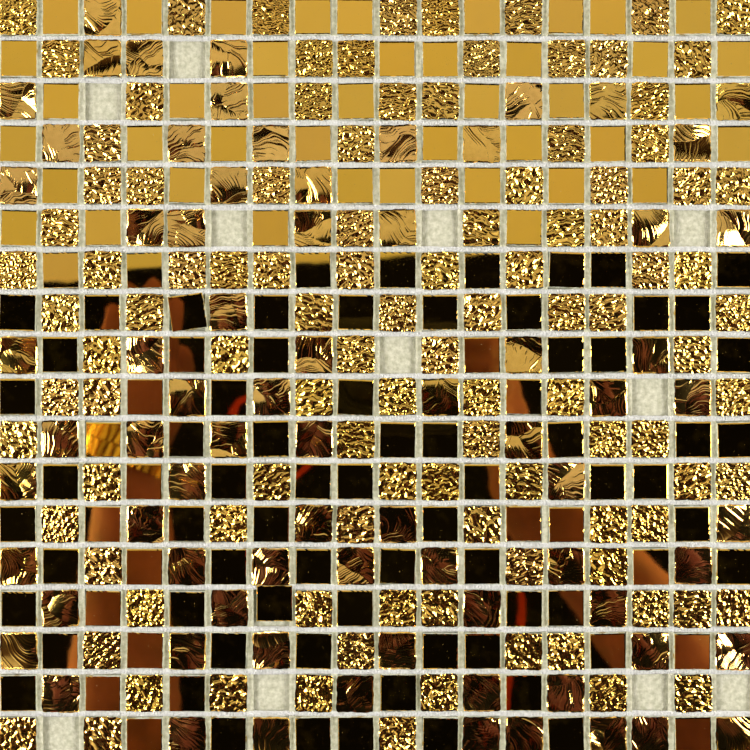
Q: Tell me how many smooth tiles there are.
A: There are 130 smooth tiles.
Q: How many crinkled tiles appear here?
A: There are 108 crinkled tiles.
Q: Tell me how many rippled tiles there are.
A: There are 75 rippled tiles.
